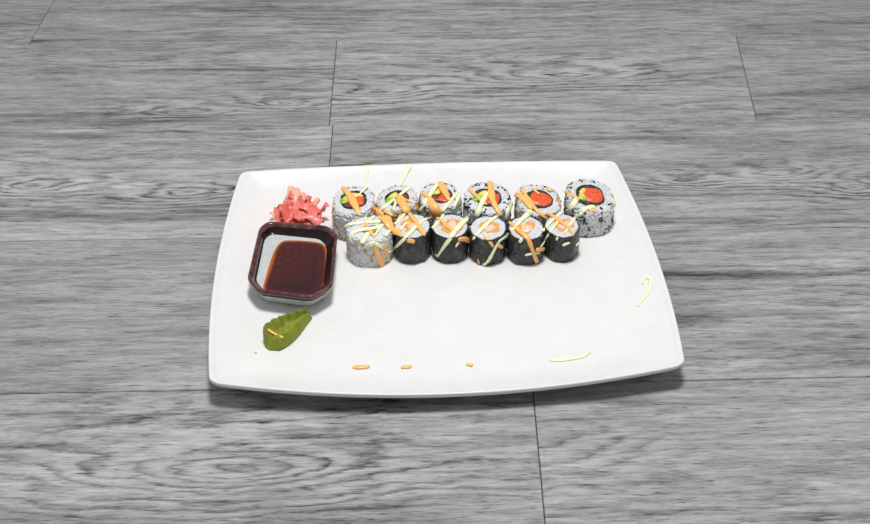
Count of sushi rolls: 12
